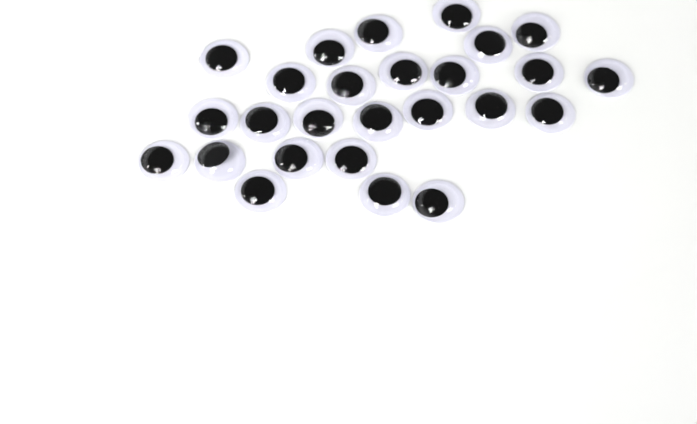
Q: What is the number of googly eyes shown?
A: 26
